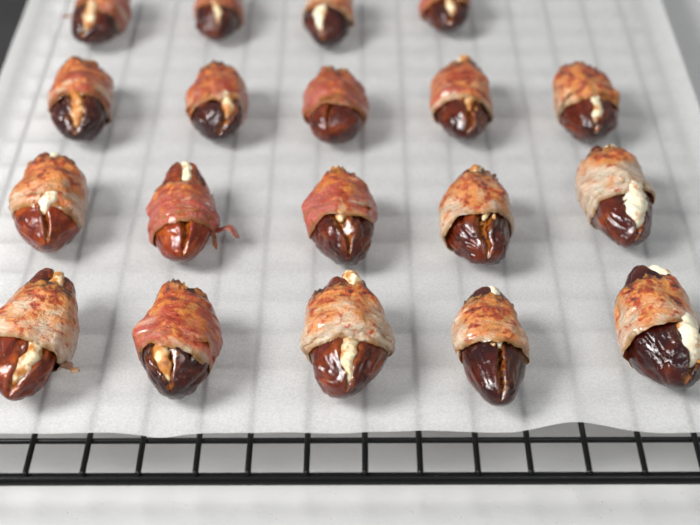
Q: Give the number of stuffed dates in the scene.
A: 19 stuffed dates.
